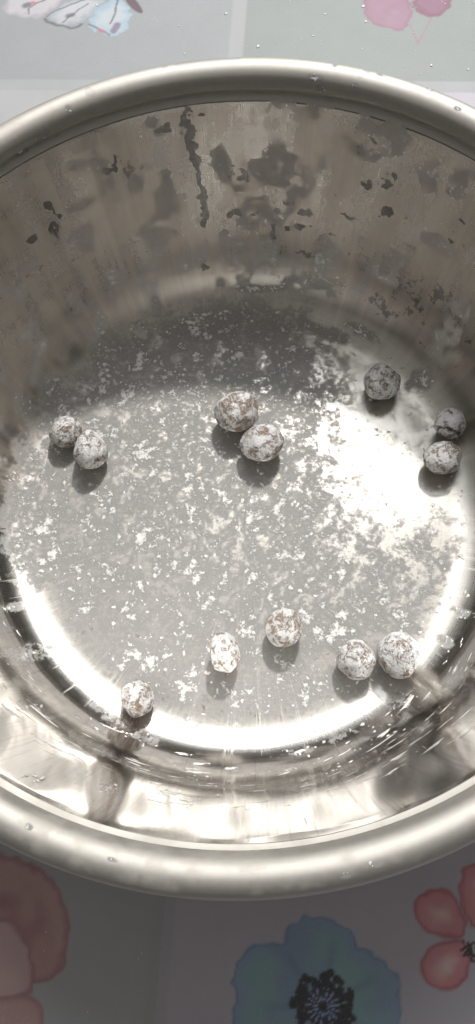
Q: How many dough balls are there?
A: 12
